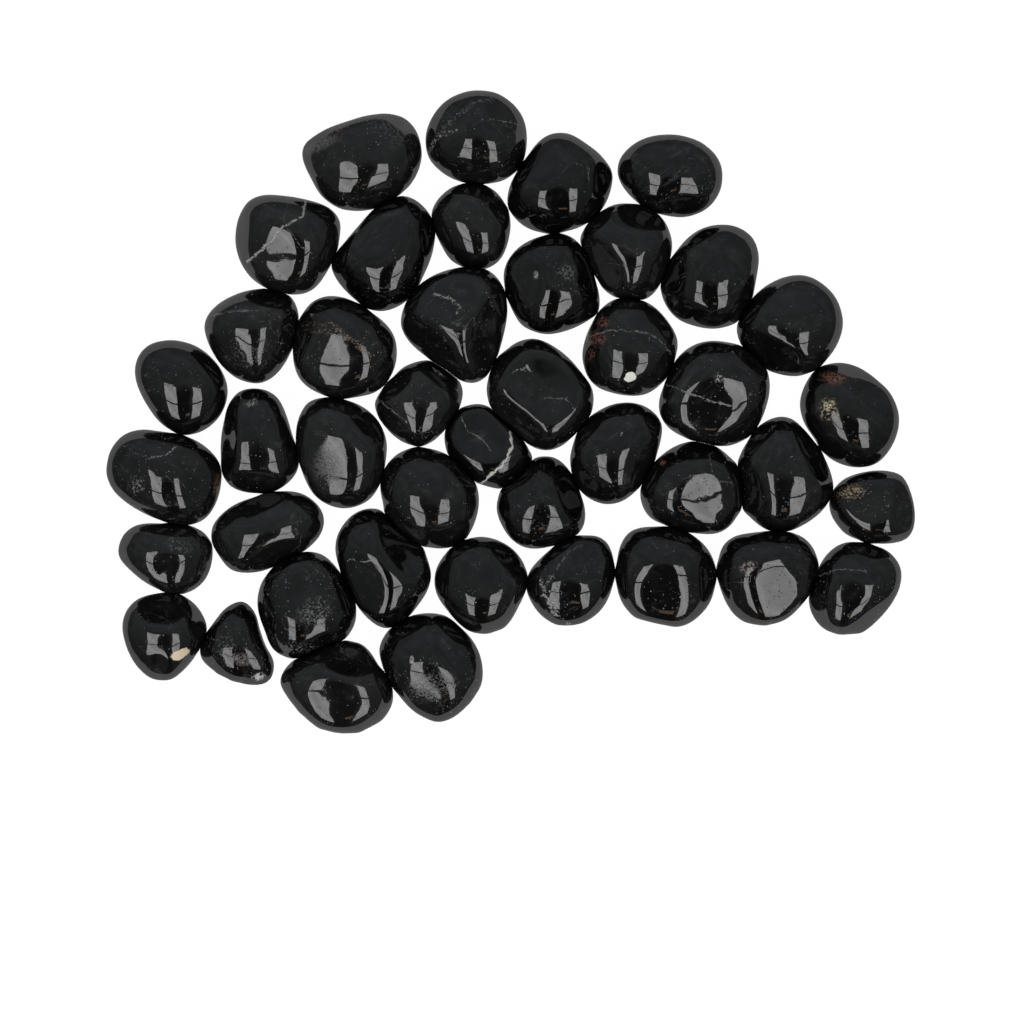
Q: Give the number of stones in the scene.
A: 43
